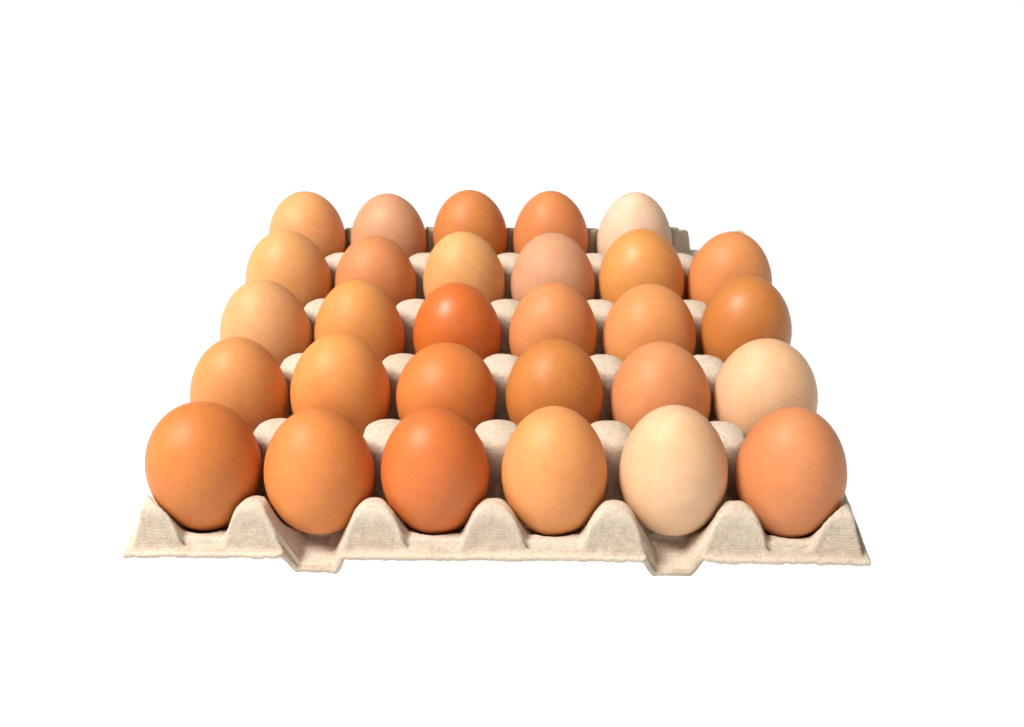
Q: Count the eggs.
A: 29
